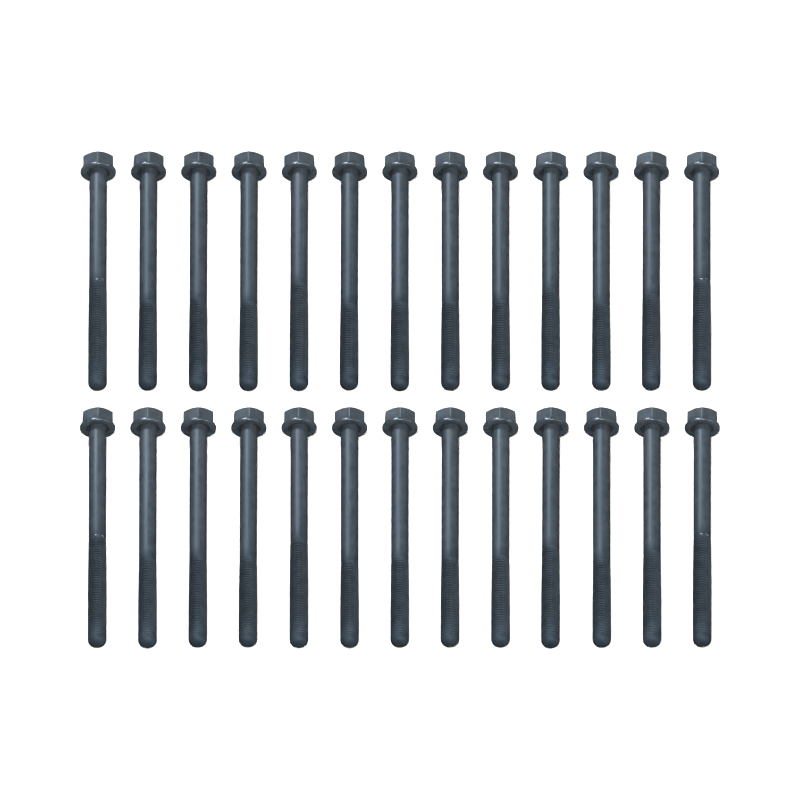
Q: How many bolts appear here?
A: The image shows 26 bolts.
